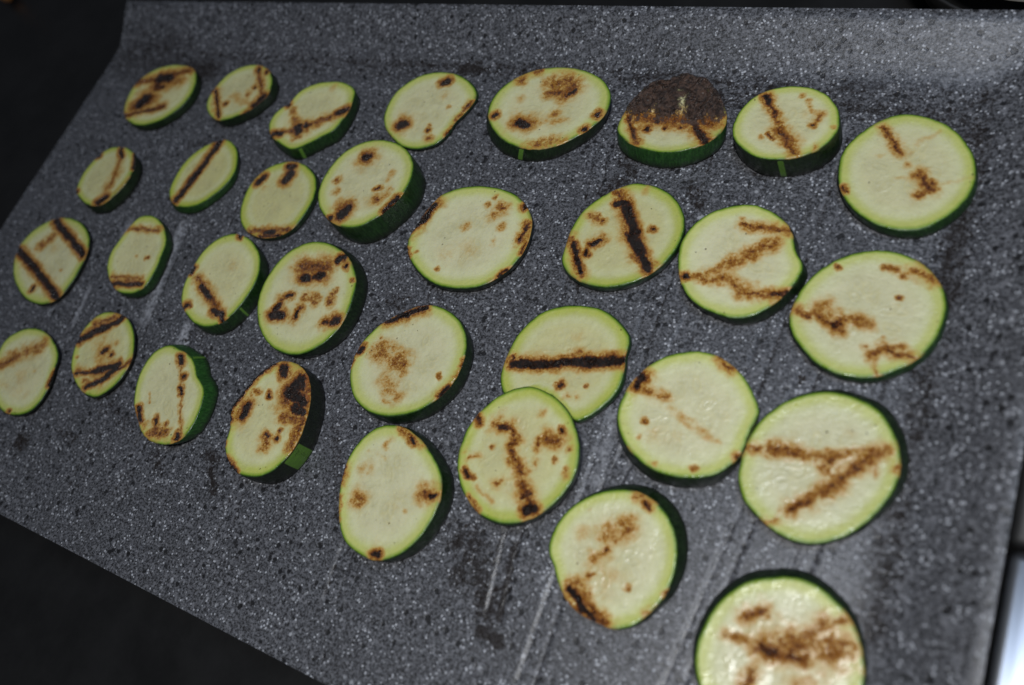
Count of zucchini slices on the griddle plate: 32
